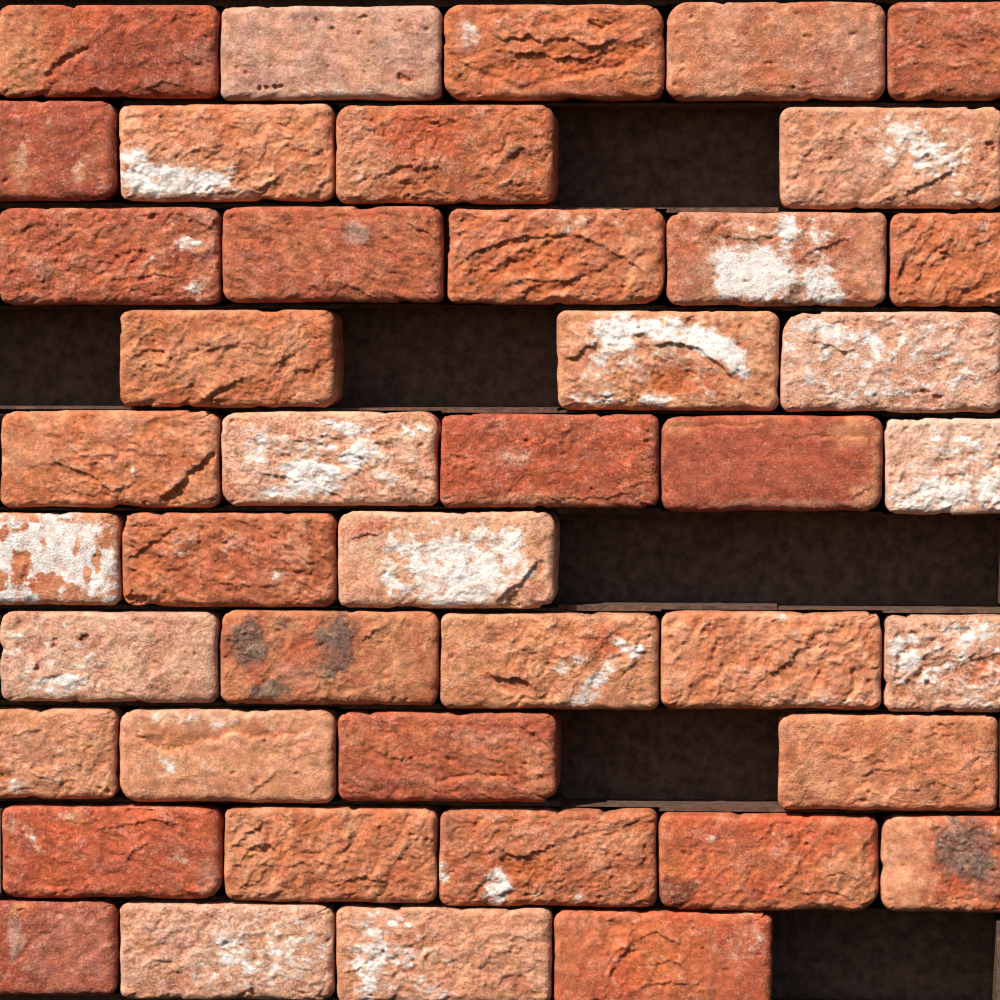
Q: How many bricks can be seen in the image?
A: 43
